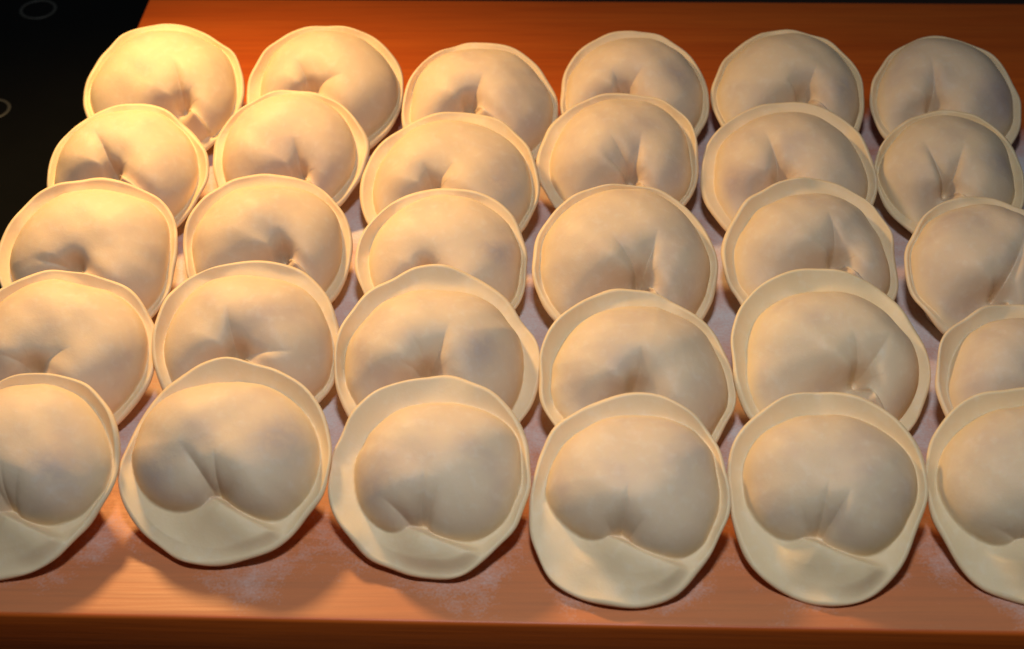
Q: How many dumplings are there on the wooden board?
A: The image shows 30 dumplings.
